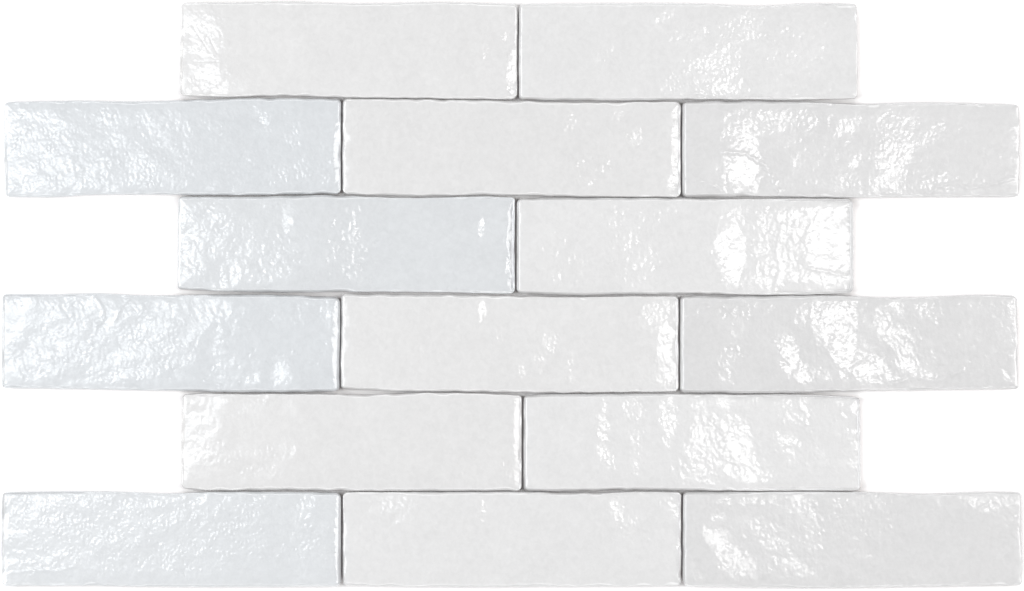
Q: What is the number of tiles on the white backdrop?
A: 15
